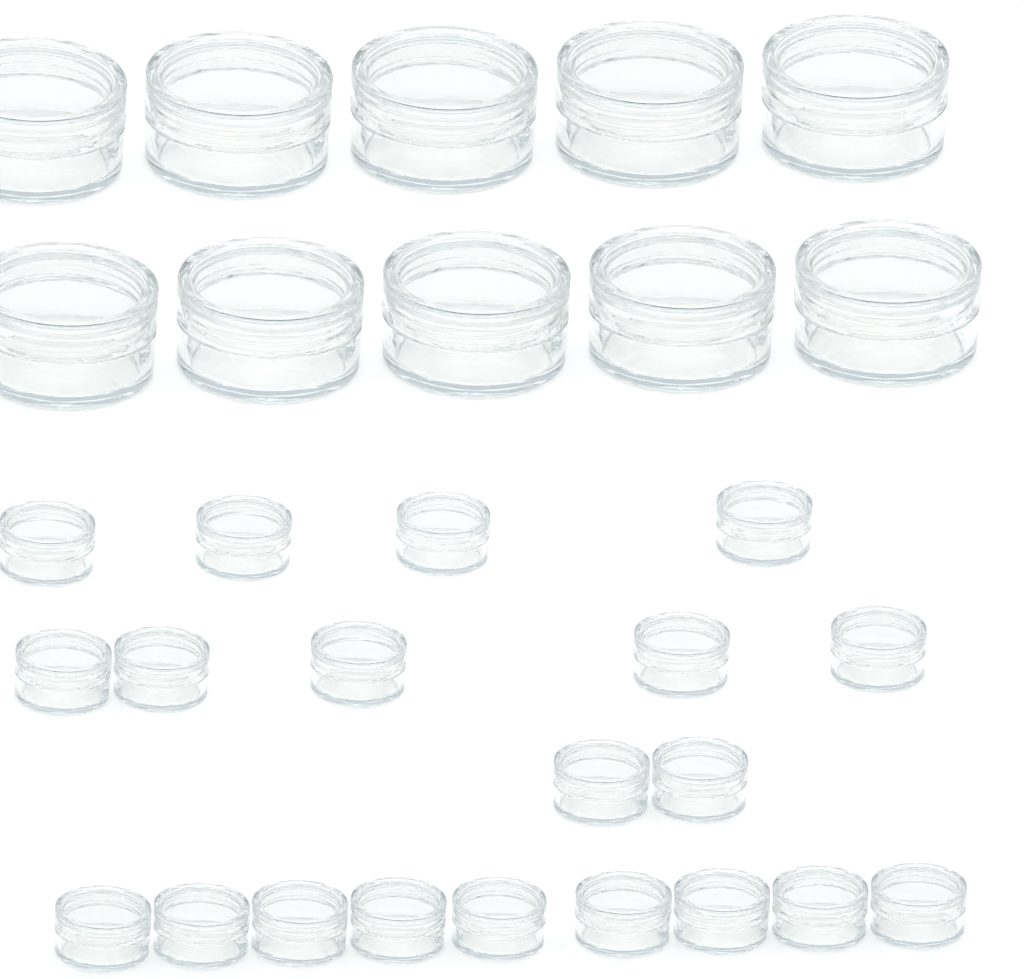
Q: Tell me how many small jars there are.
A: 20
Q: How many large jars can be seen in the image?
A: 10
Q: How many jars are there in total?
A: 30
